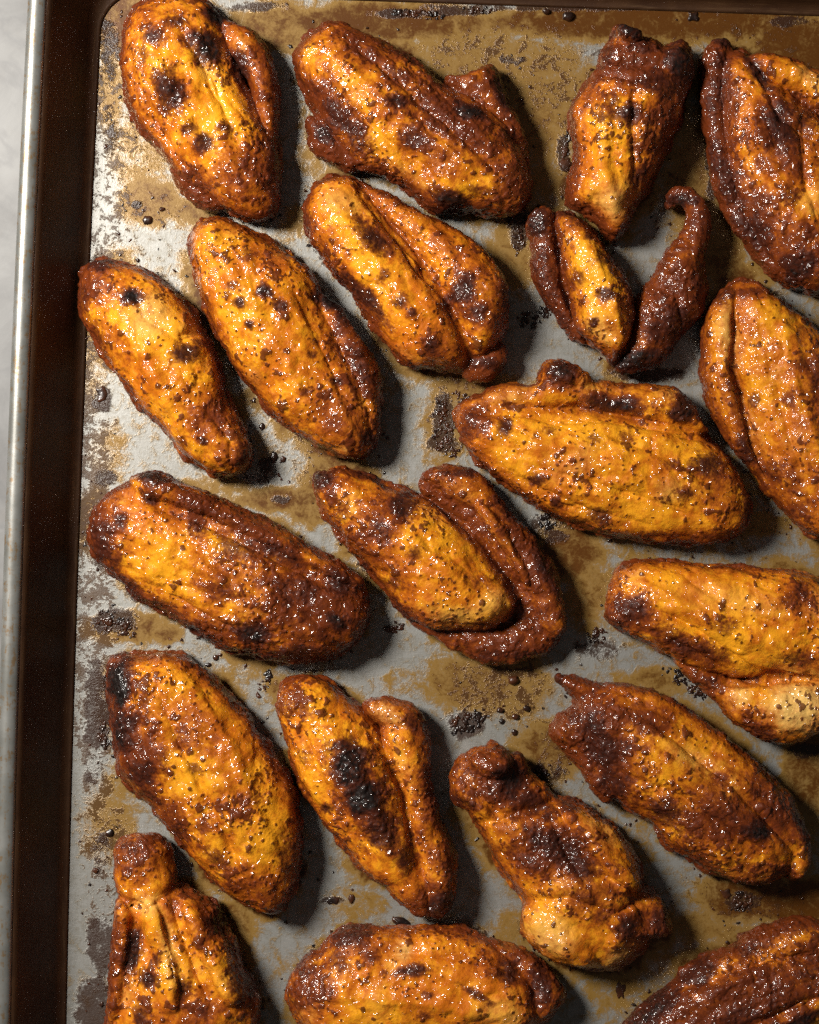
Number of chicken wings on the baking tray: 20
